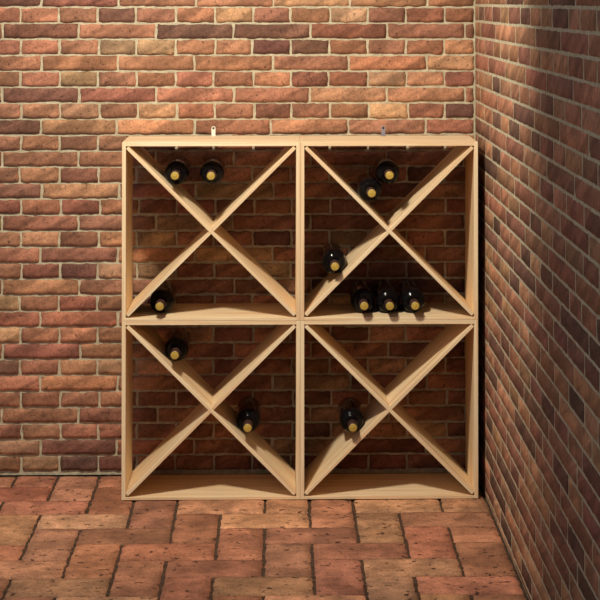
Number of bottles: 12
